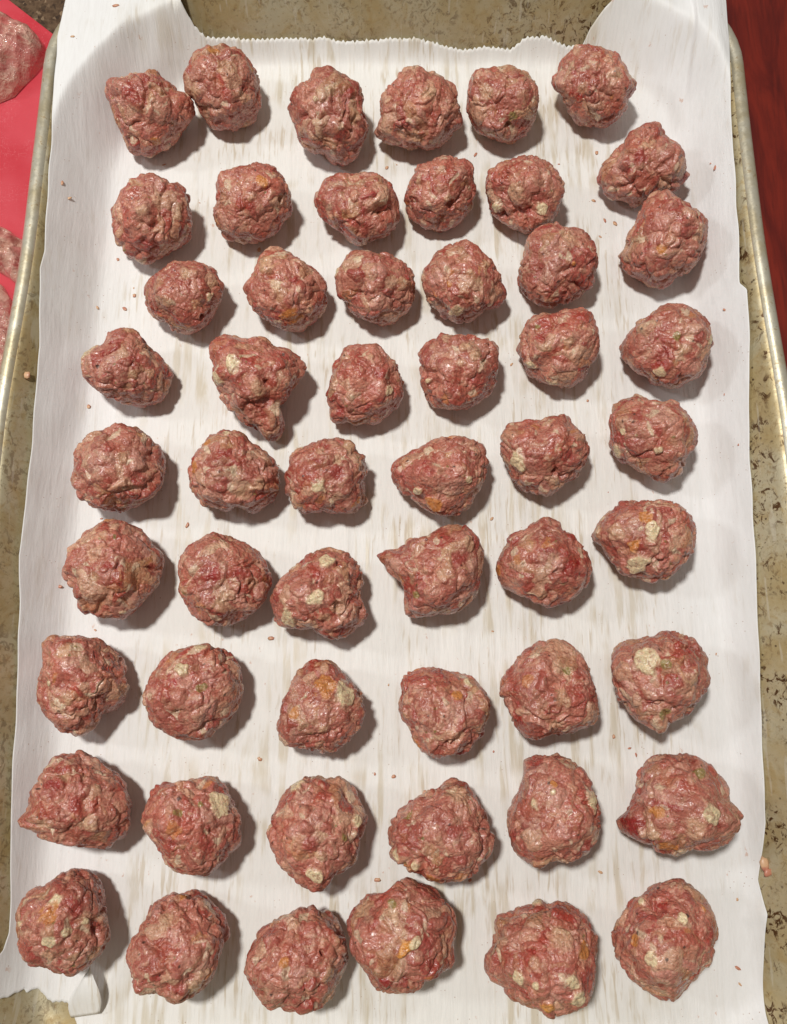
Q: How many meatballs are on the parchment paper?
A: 54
